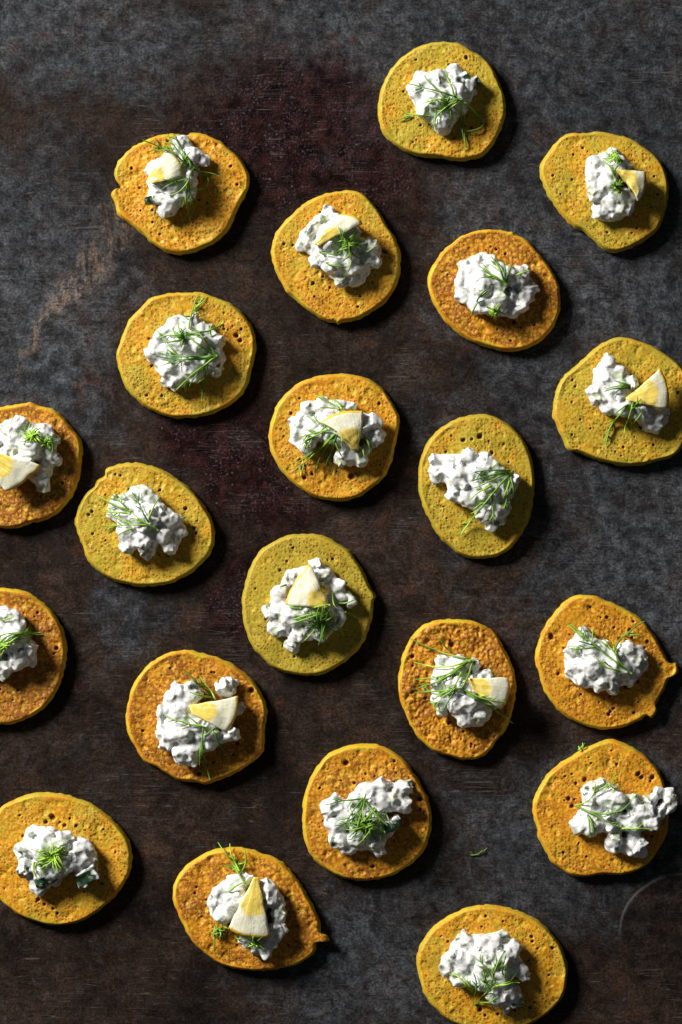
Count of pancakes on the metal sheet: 21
